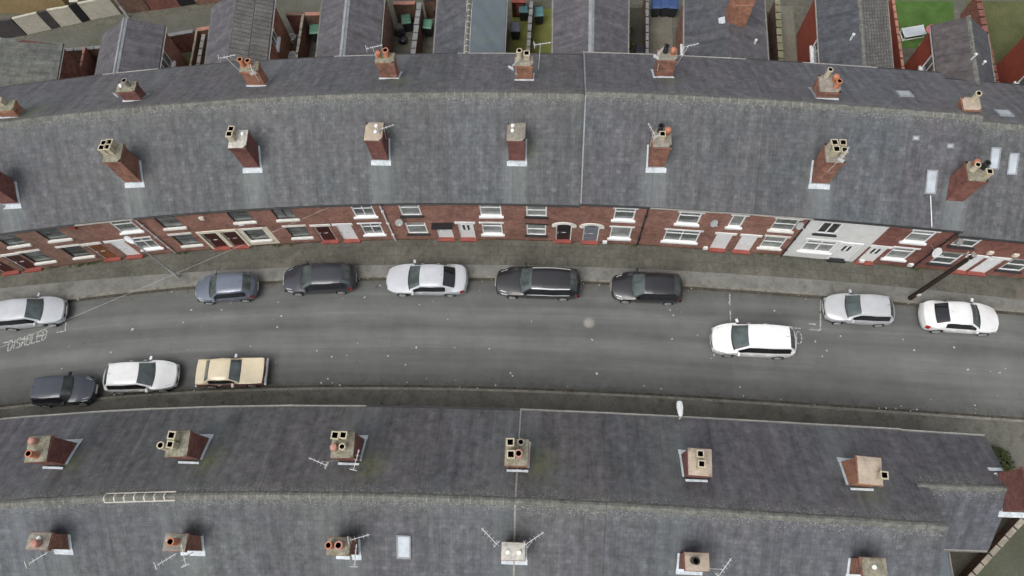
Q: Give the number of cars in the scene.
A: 12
